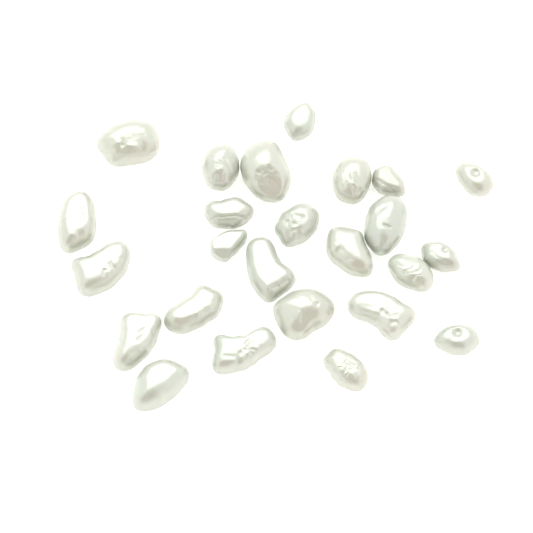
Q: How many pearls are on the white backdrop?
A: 25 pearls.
